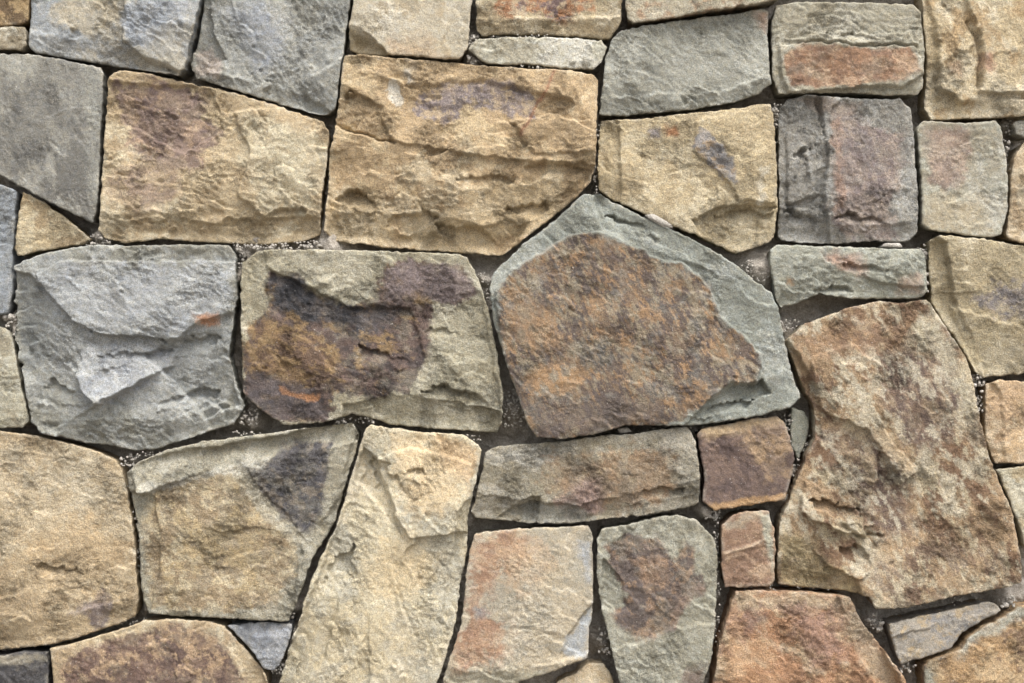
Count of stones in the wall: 46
